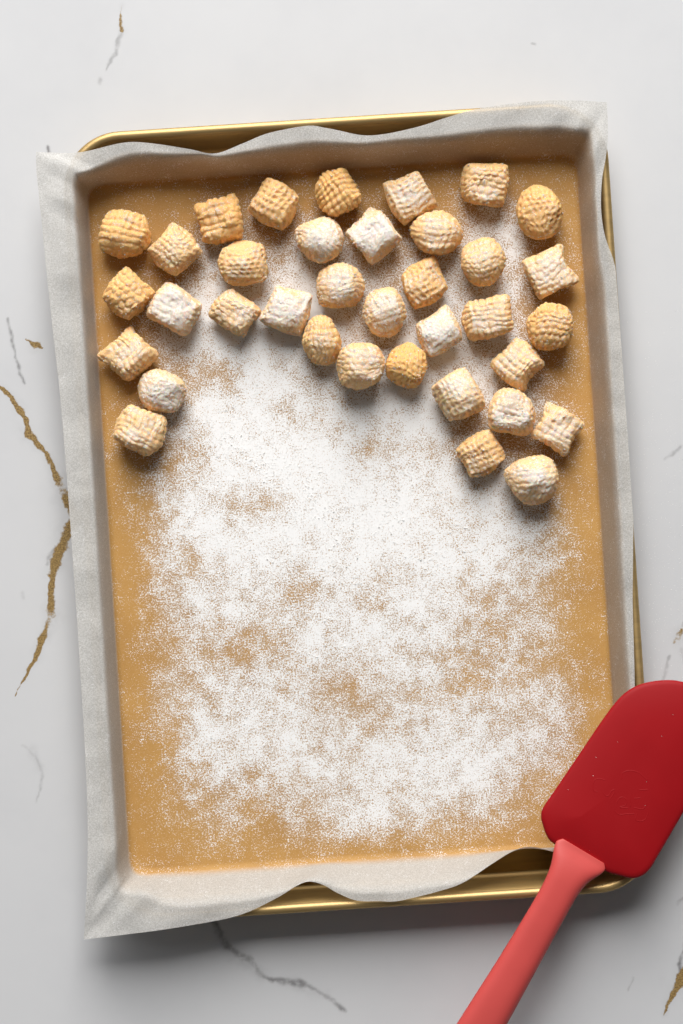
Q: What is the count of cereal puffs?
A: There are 36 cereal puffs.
